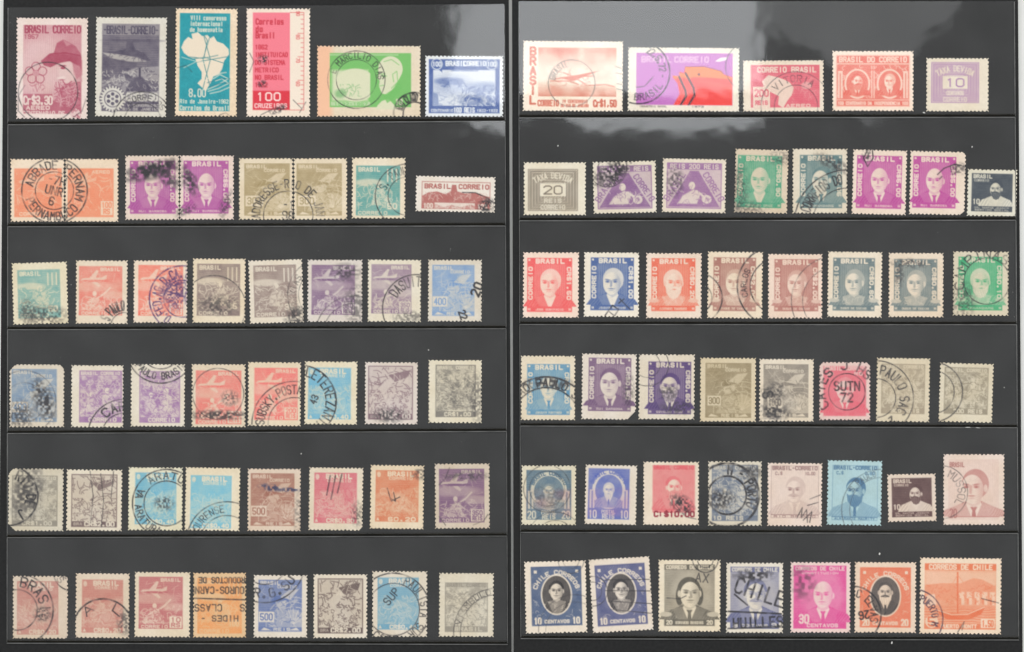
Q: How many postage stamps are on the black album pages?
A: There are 90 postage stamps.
